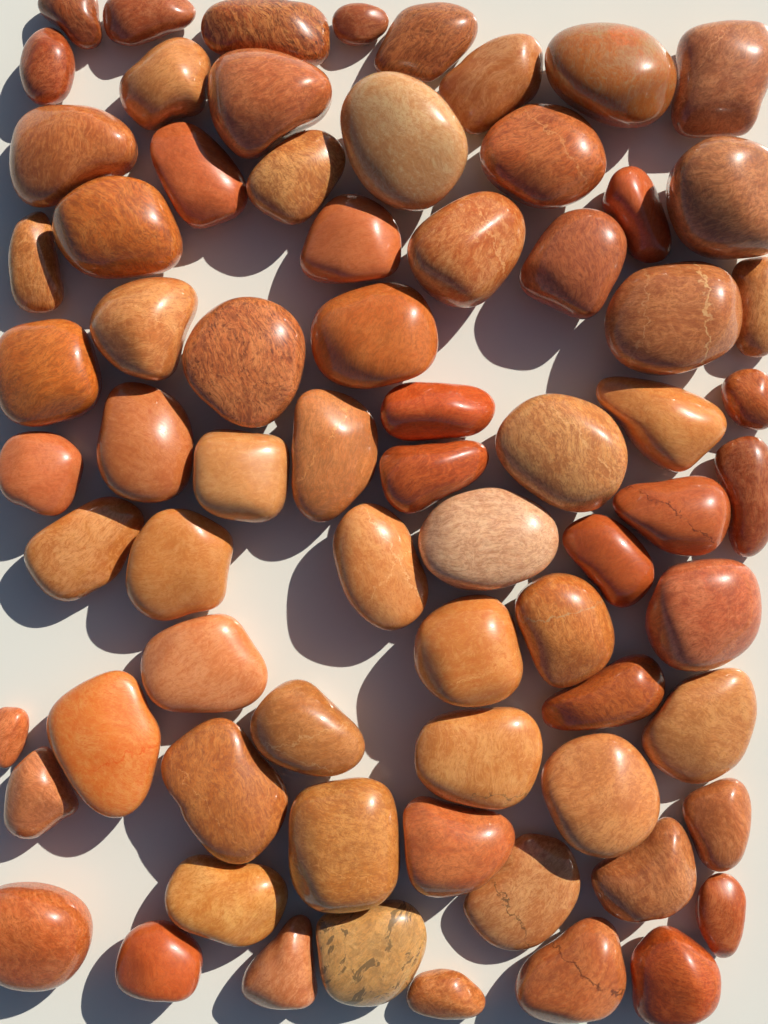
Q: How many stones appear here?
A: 72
